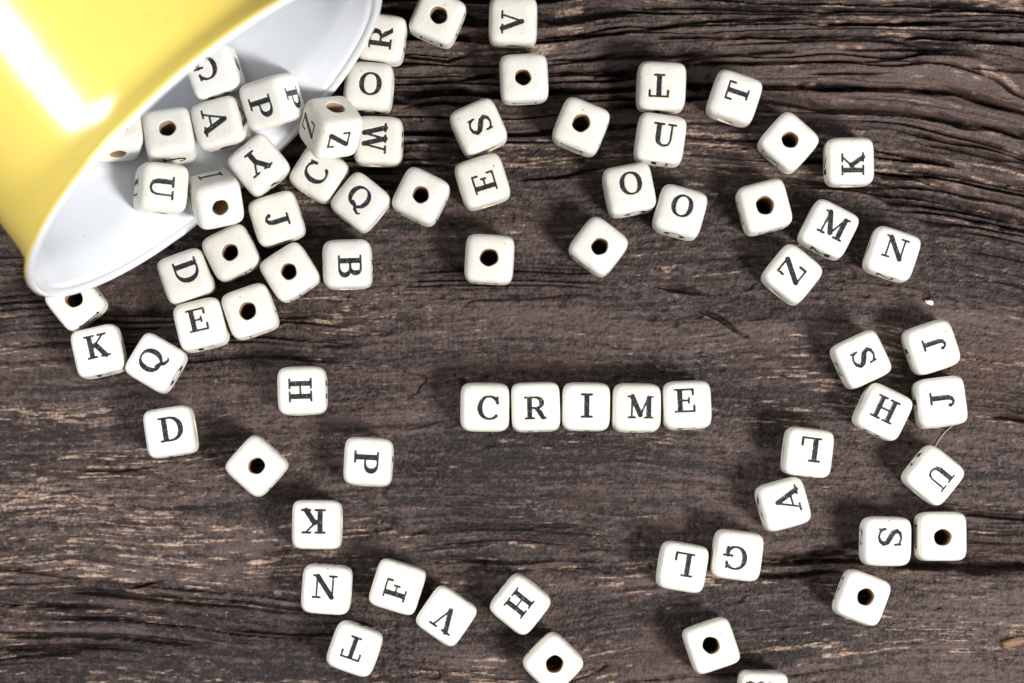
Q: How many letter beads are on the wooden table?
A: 74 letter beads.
